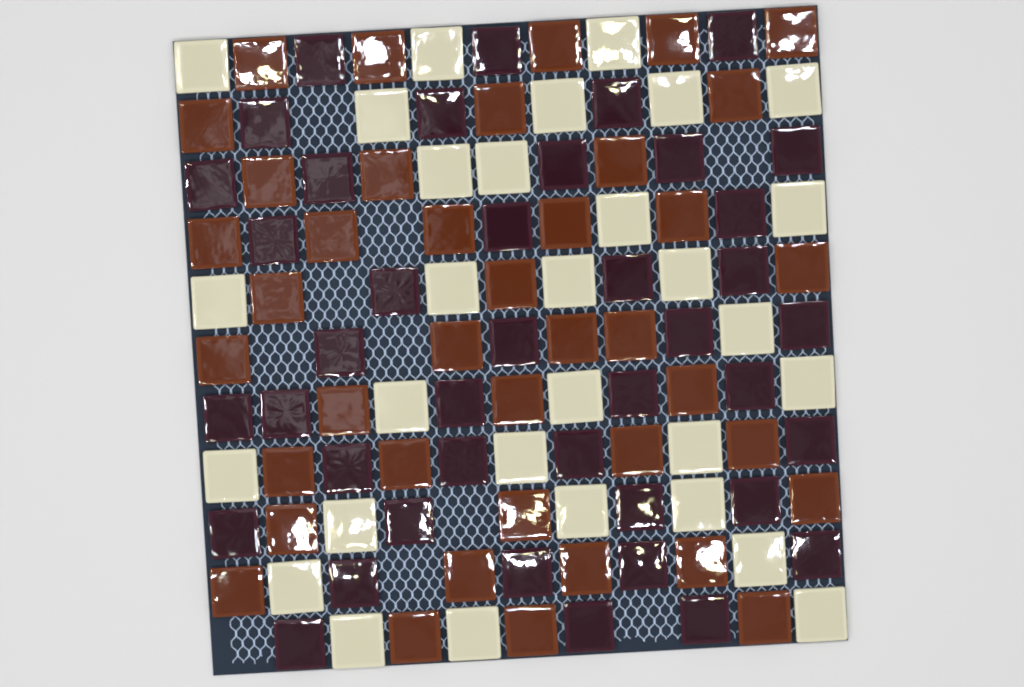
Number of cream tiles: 30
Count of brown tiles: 40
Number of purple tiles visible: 41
